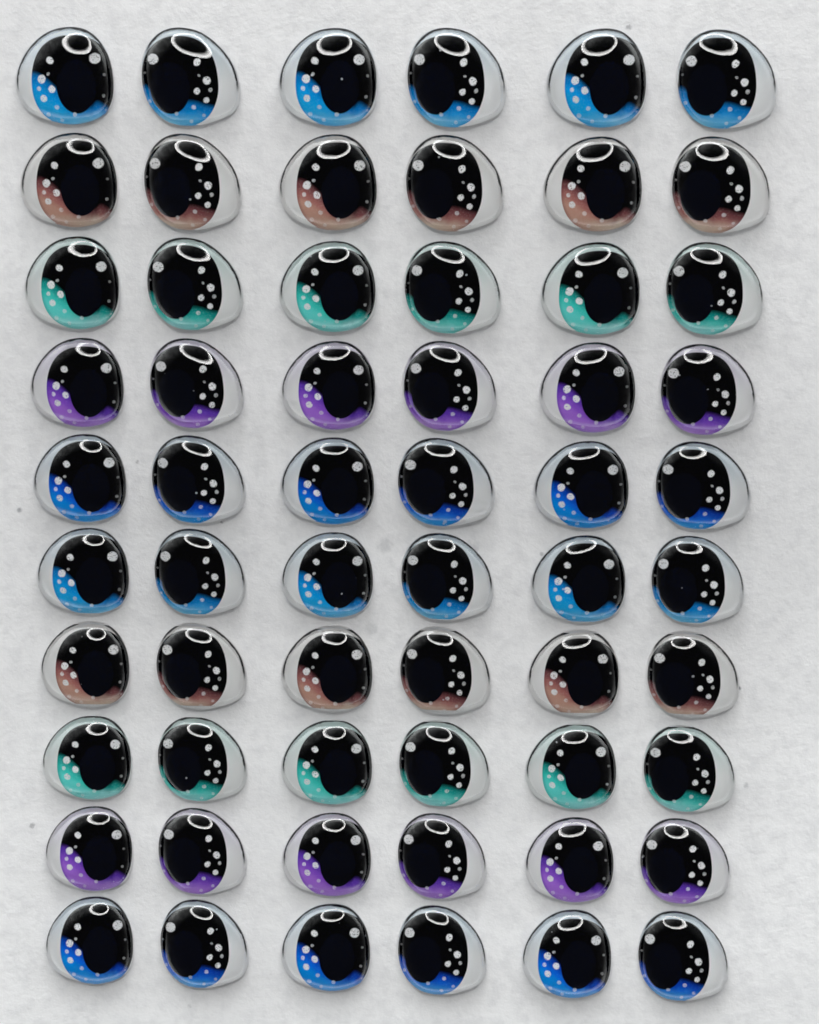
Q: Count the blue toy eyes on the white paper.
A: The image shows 24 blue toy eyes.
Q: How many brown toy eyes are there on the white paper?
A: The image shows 12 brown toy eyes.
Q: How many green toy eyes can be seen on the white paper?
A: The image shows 12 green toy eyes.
